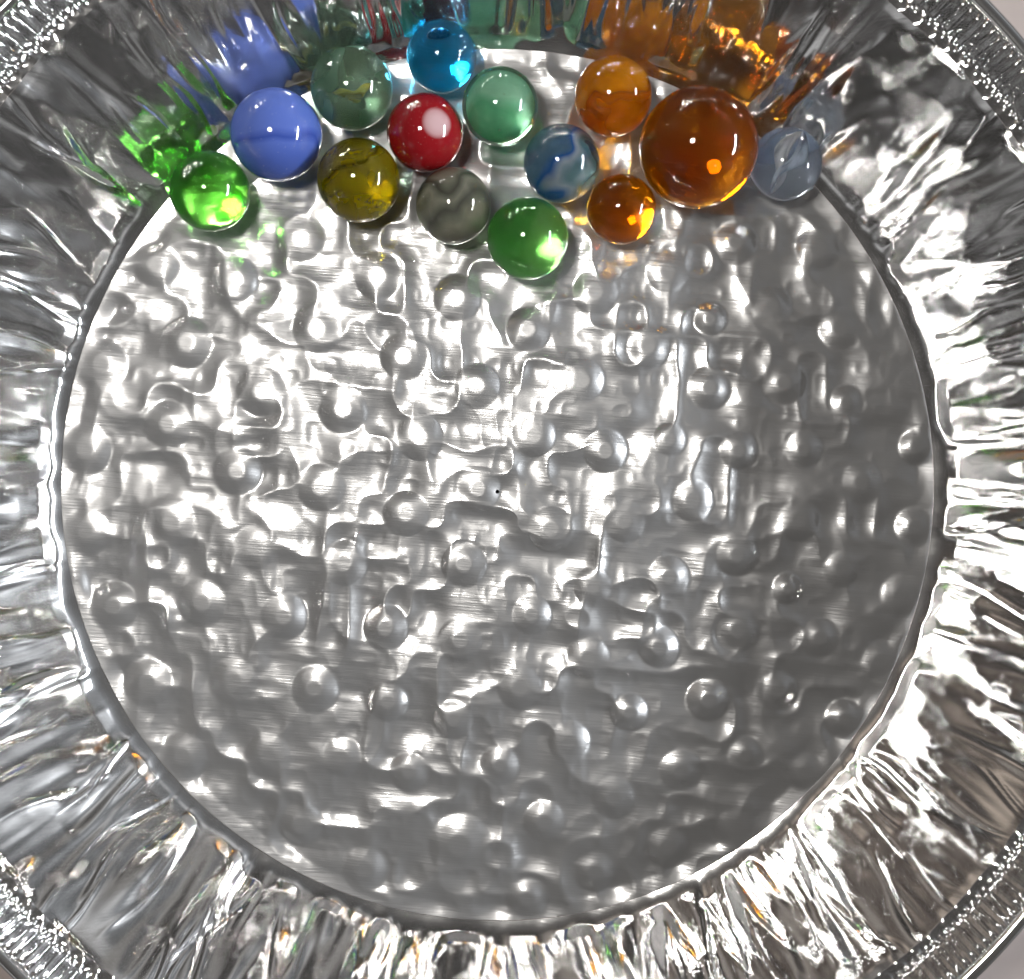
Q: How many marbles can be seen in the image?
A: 14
